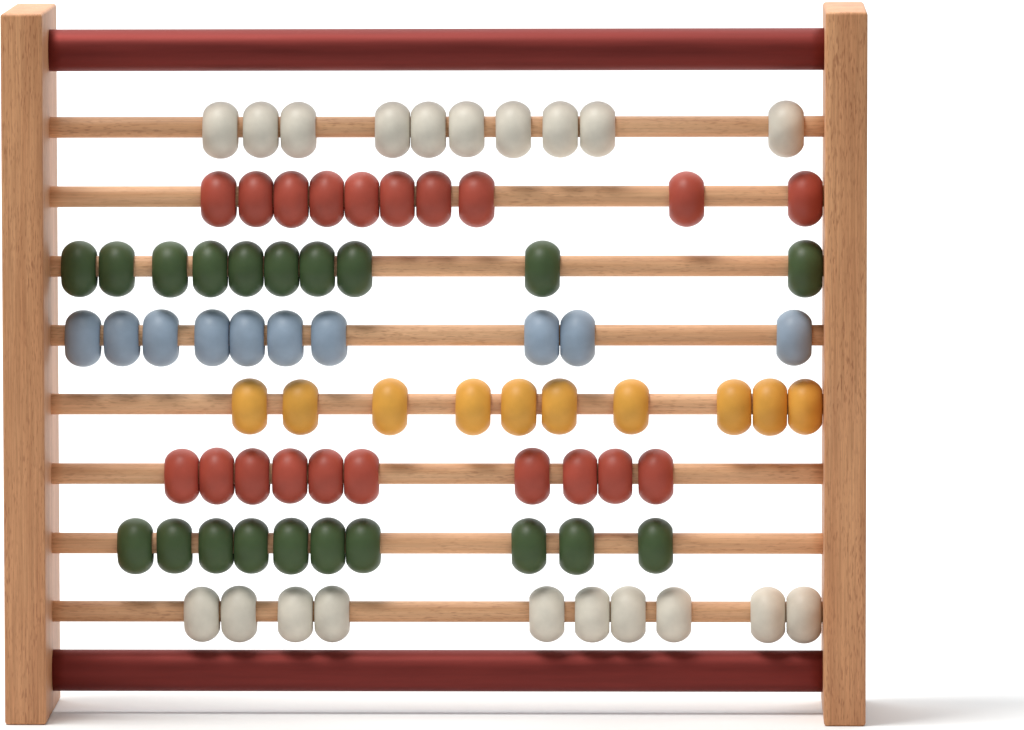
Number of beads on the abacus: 80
